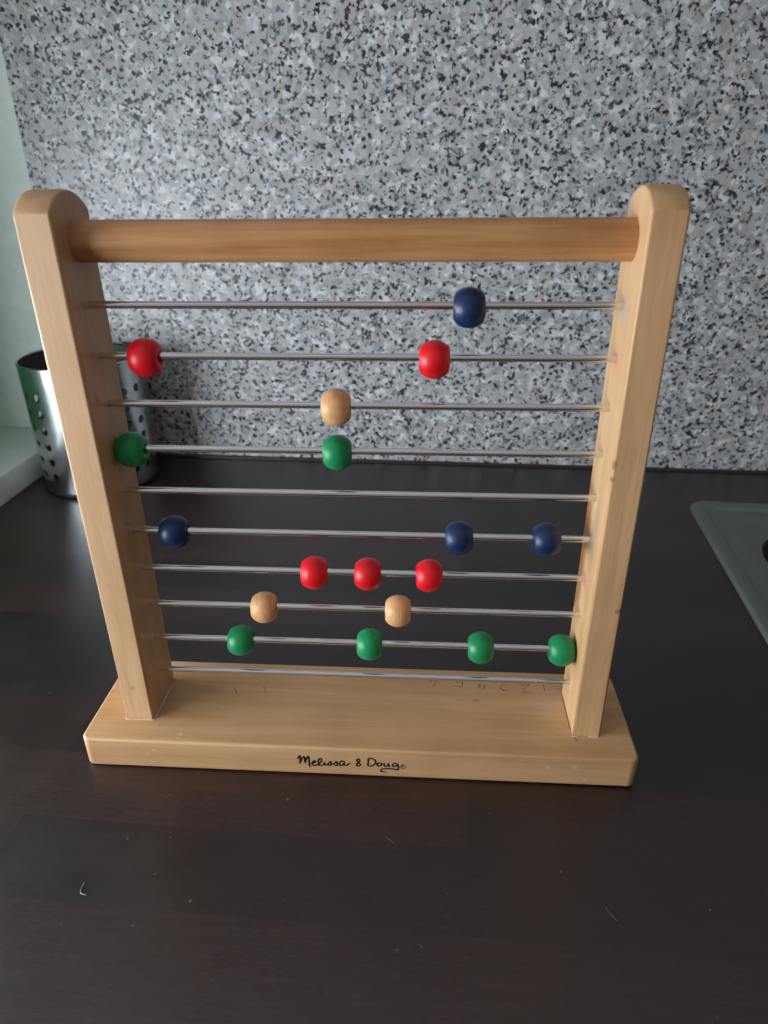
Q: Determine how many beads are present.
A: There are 18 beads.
